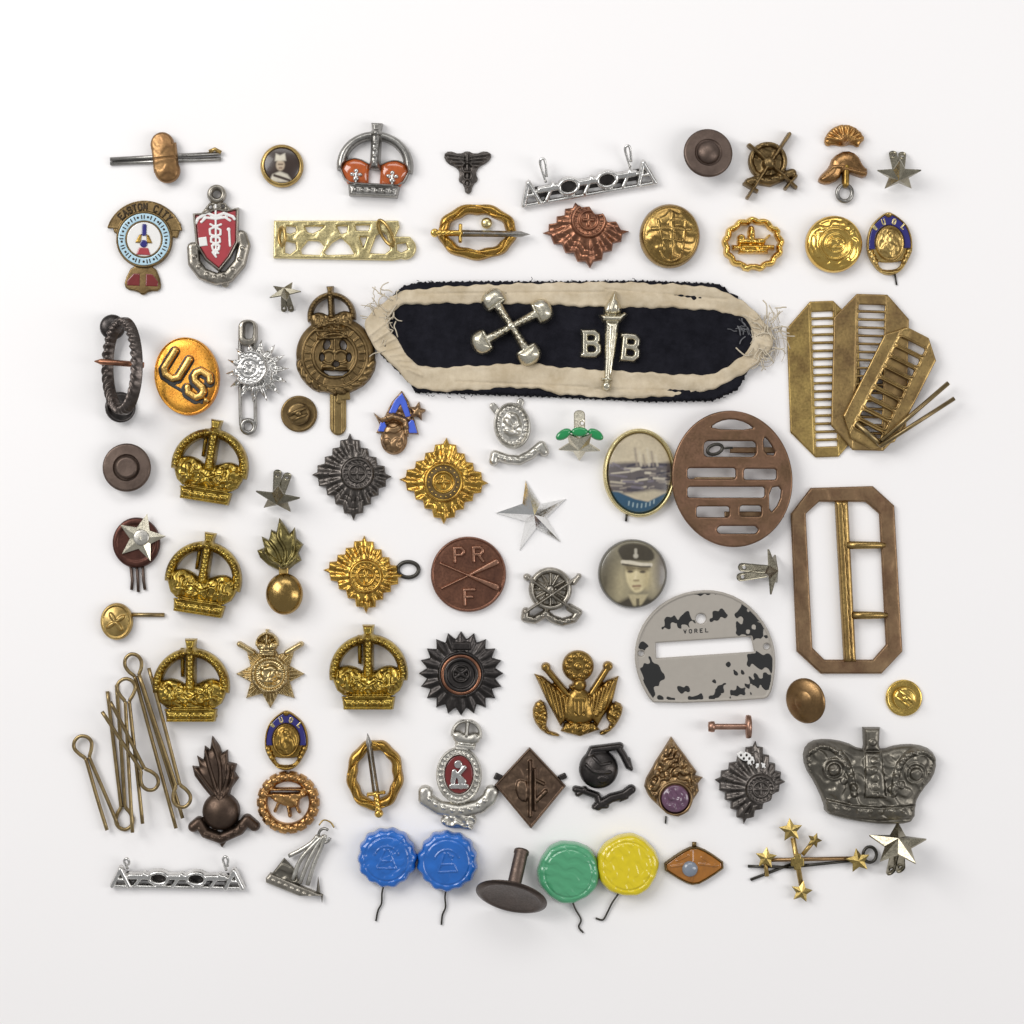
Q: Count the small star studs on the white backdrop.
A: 5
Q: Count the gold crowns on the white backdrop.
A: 4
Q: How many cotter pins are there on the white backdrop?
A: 6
